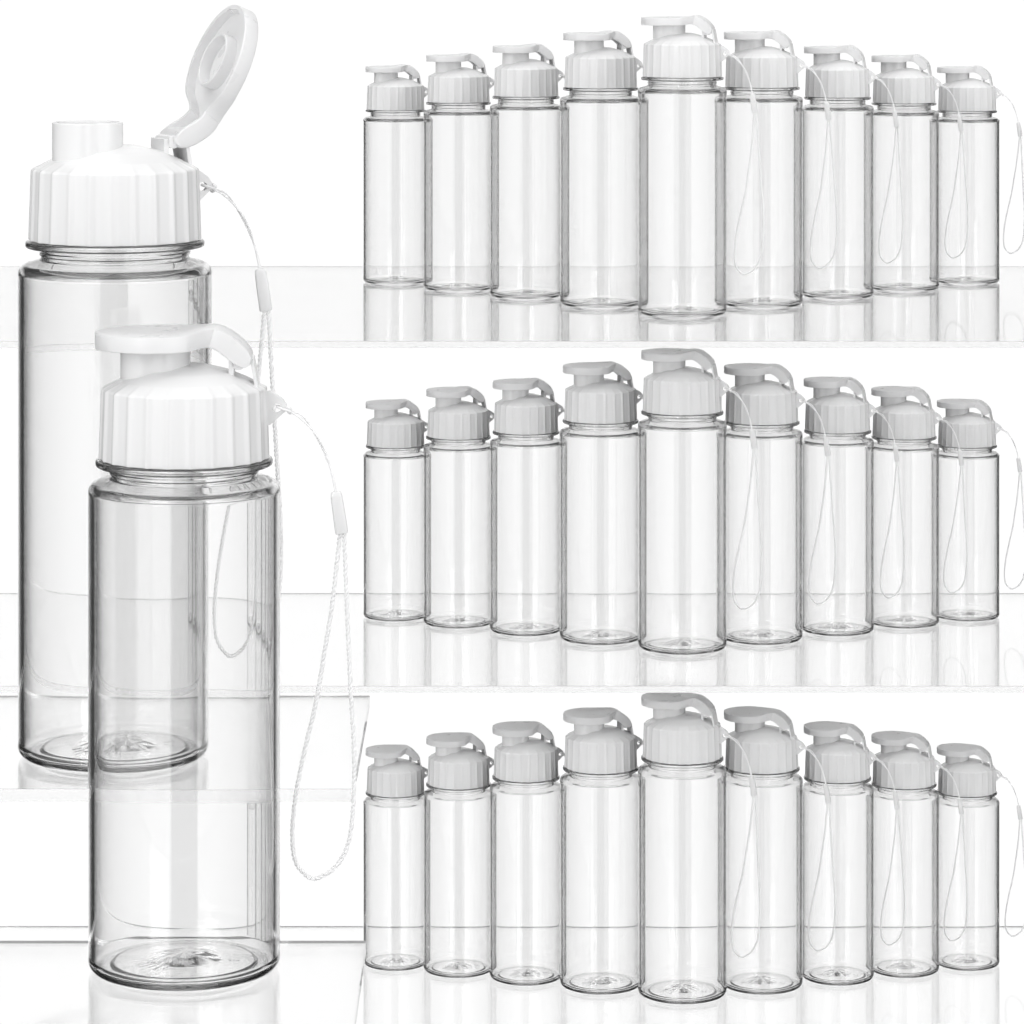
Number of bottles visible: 29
